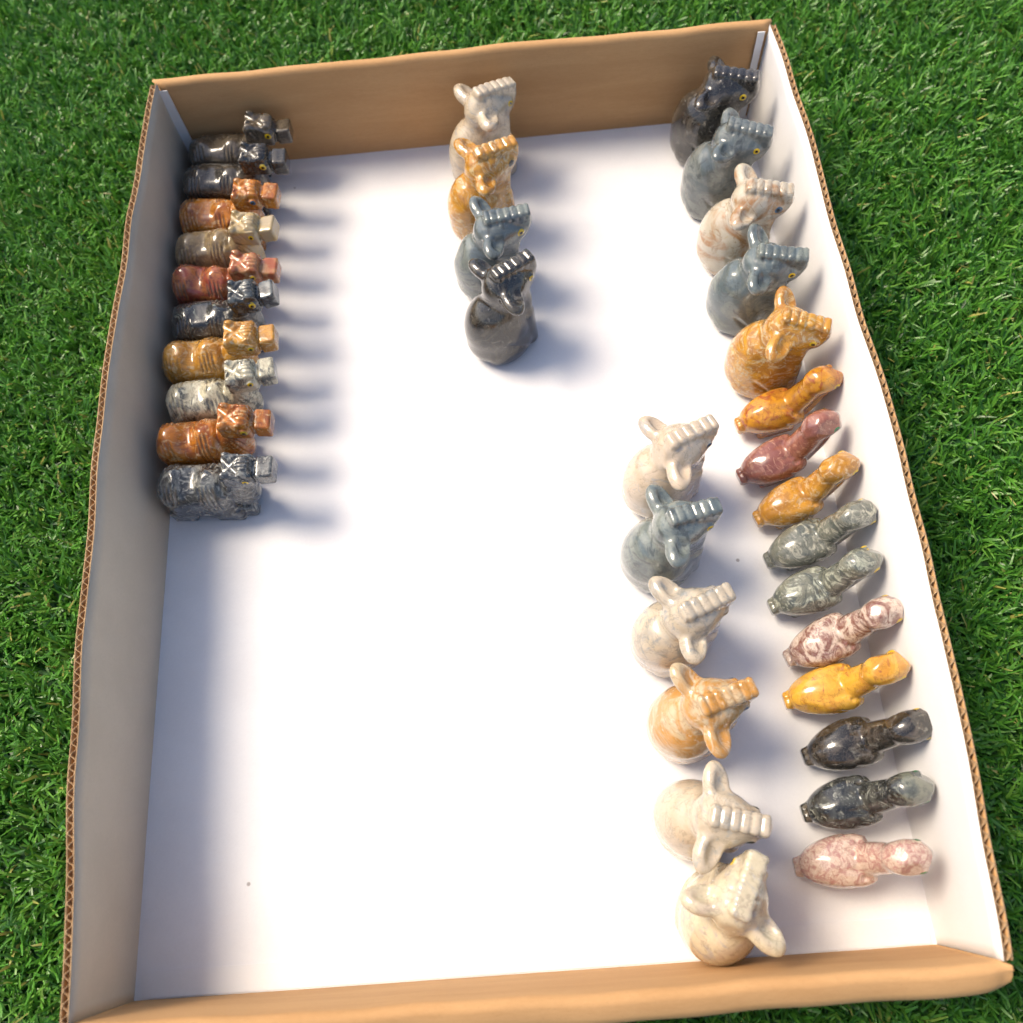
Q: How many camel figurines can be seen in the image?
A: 10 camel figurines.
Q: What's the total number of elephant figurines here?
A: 15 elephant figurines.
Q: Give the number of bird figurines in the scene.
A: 10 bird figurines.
